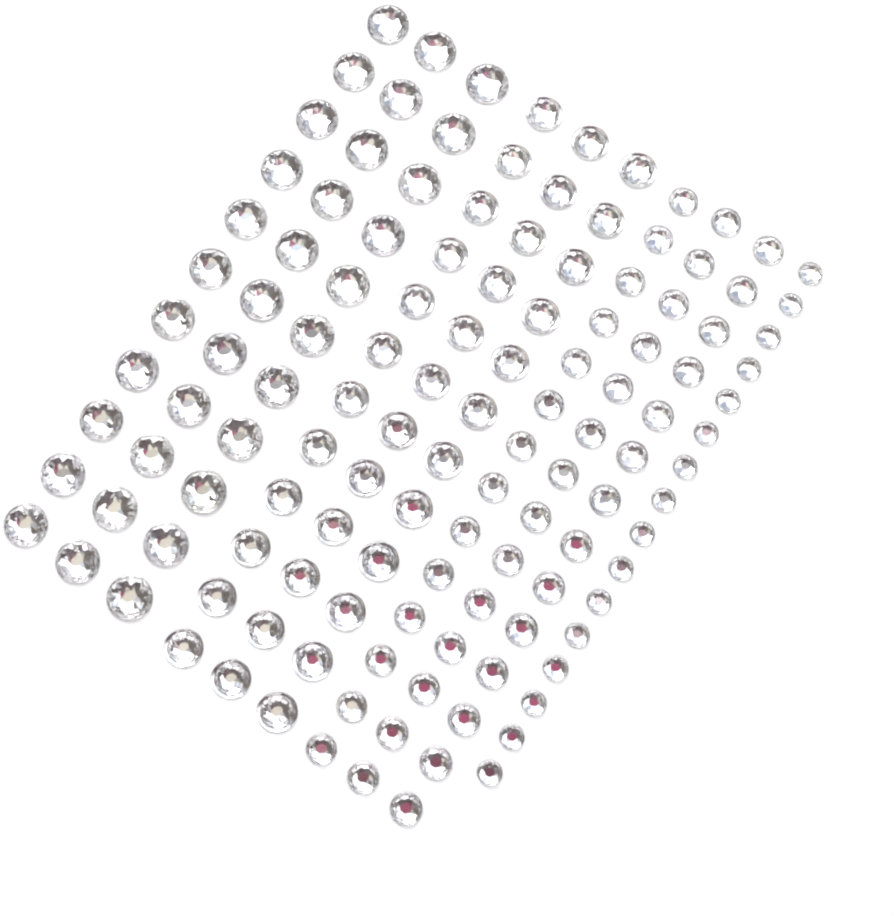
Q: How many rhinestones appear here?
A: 127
